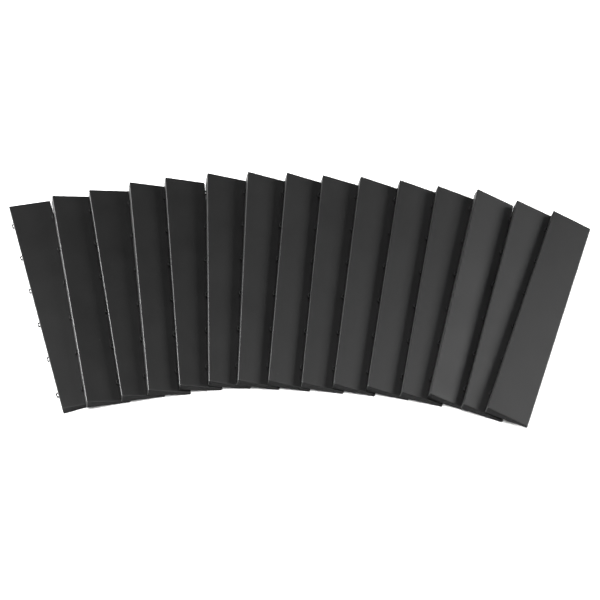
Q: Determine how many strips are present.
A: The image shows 15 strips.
